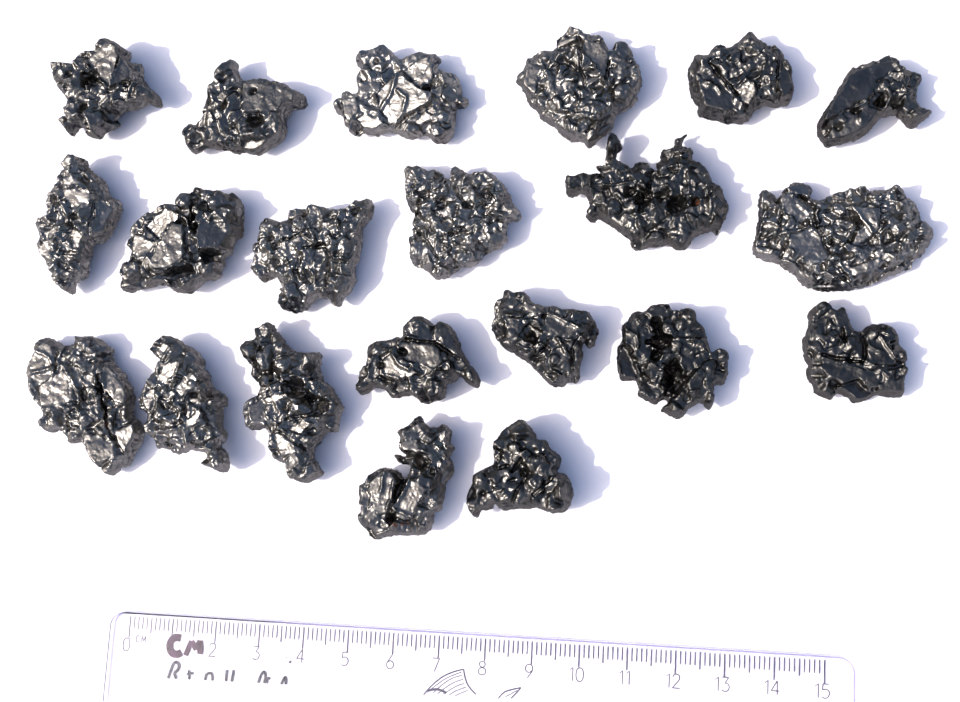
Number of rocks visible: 21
